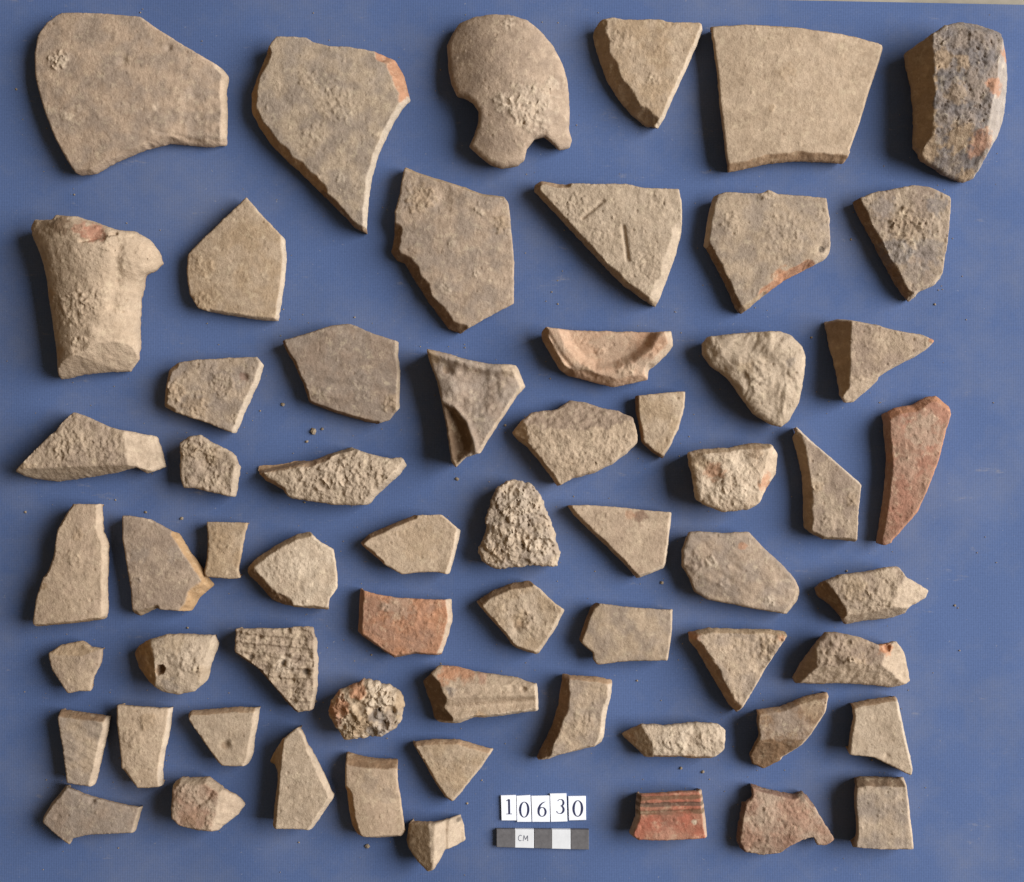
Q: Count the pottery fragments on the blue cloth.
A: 61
